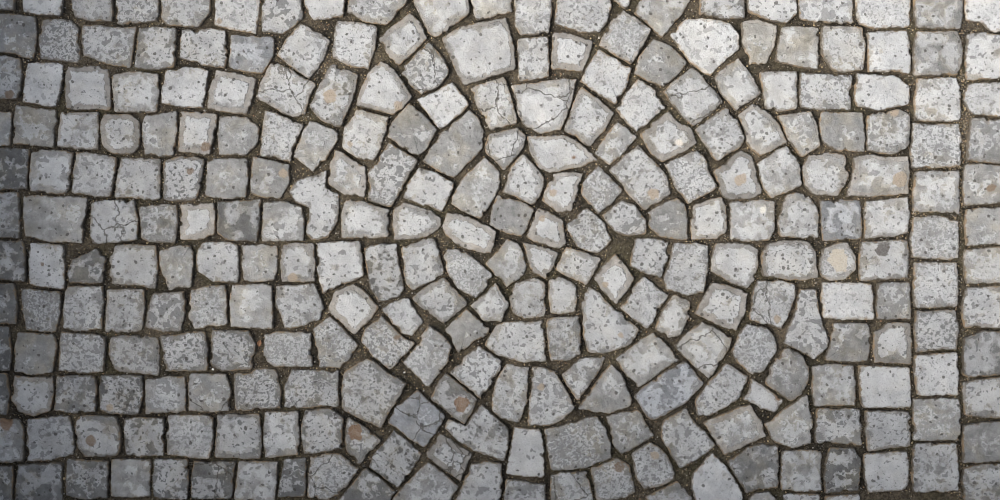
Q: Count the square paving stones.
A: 144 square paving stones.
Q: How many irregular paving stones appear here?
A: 129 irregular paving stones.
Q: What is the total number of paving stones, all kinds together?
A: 273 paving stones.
